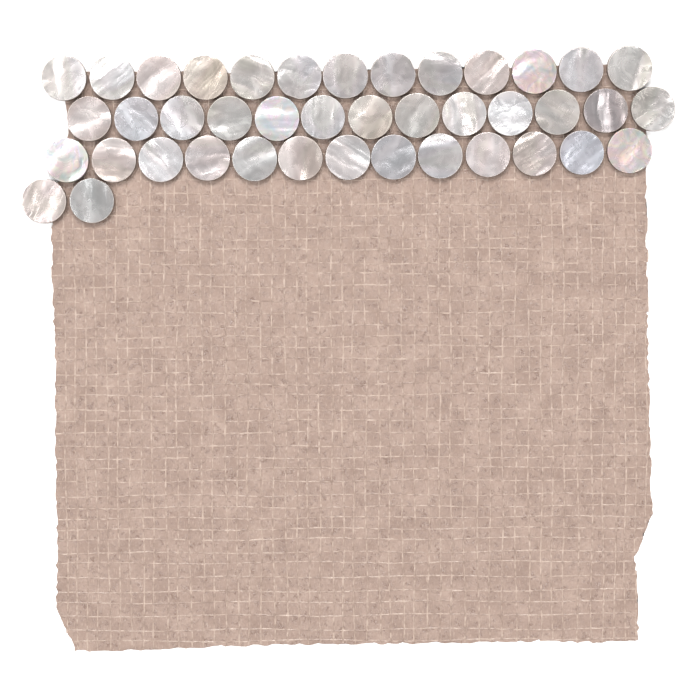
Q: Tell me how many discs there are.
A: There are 41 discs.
